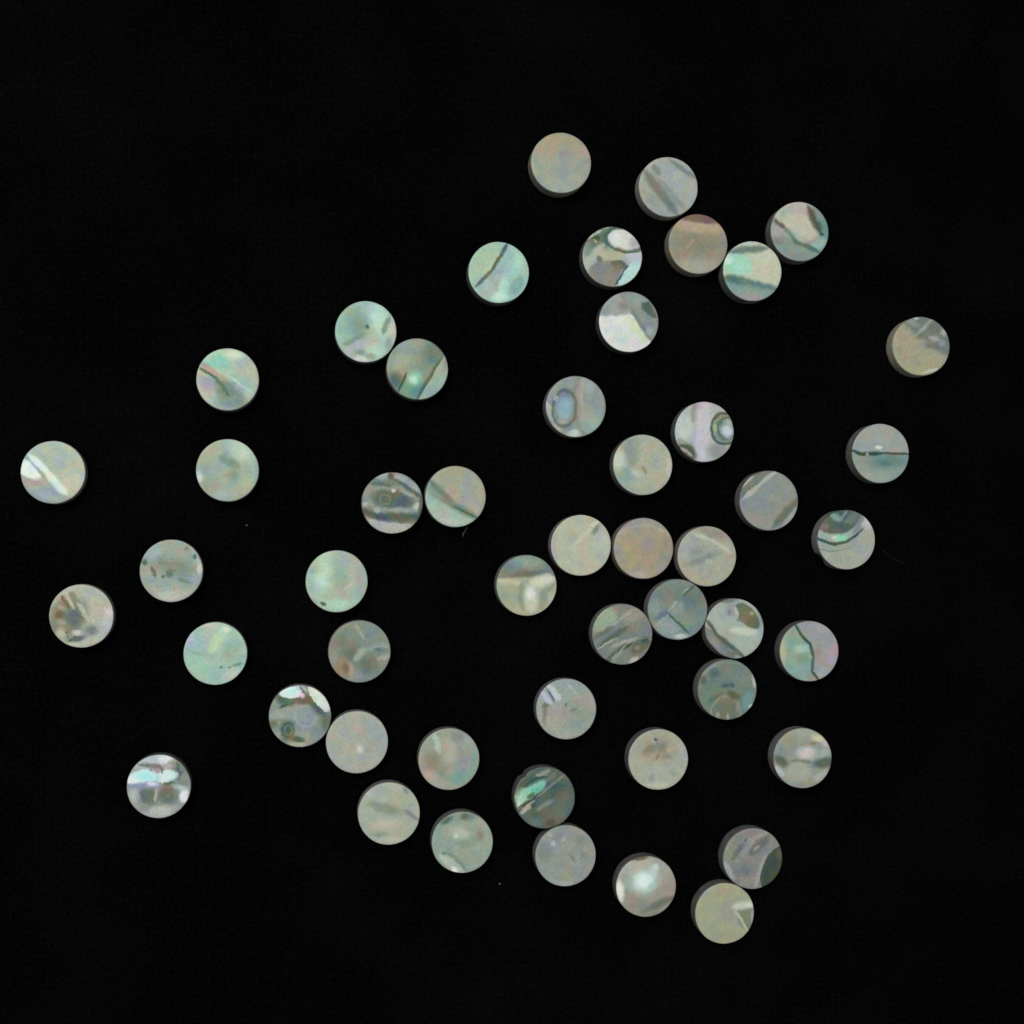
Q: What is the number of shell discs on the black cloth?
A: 50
